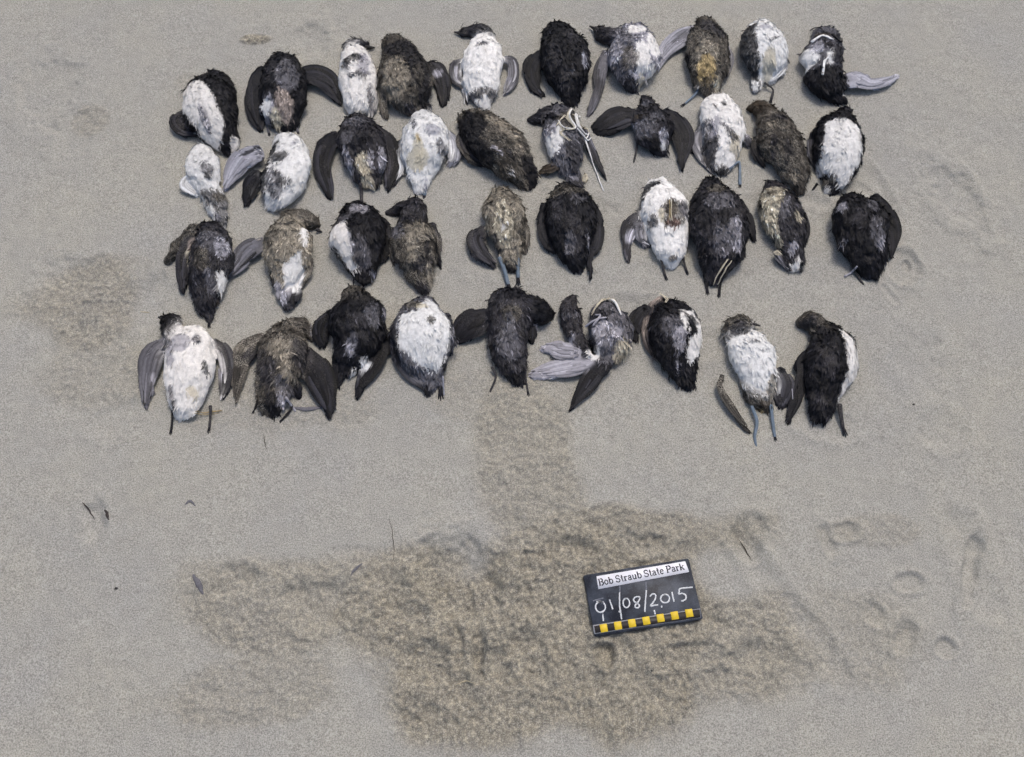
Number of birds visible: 39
